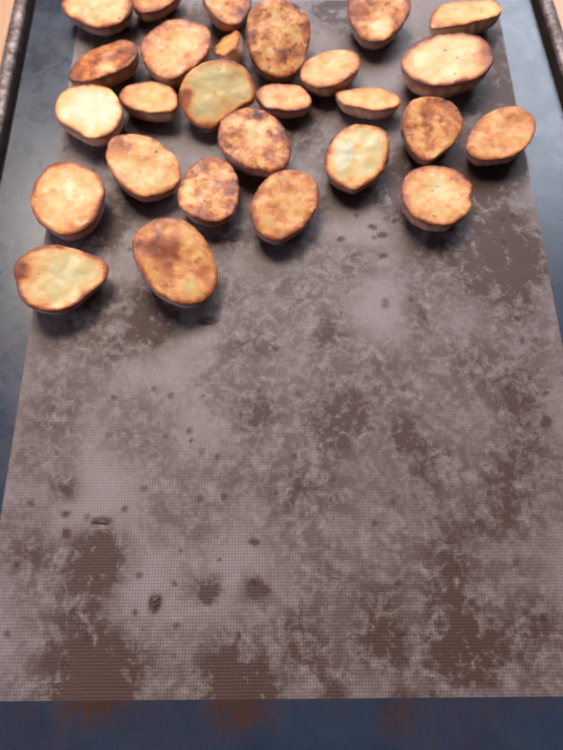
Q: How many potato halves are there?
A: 27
